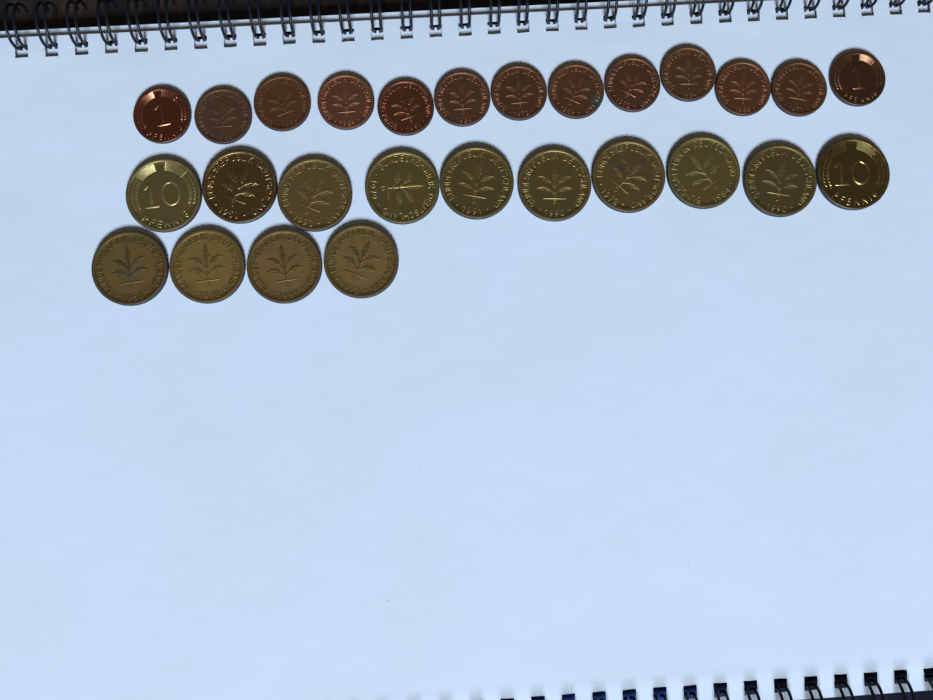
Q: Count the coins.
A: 27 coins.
